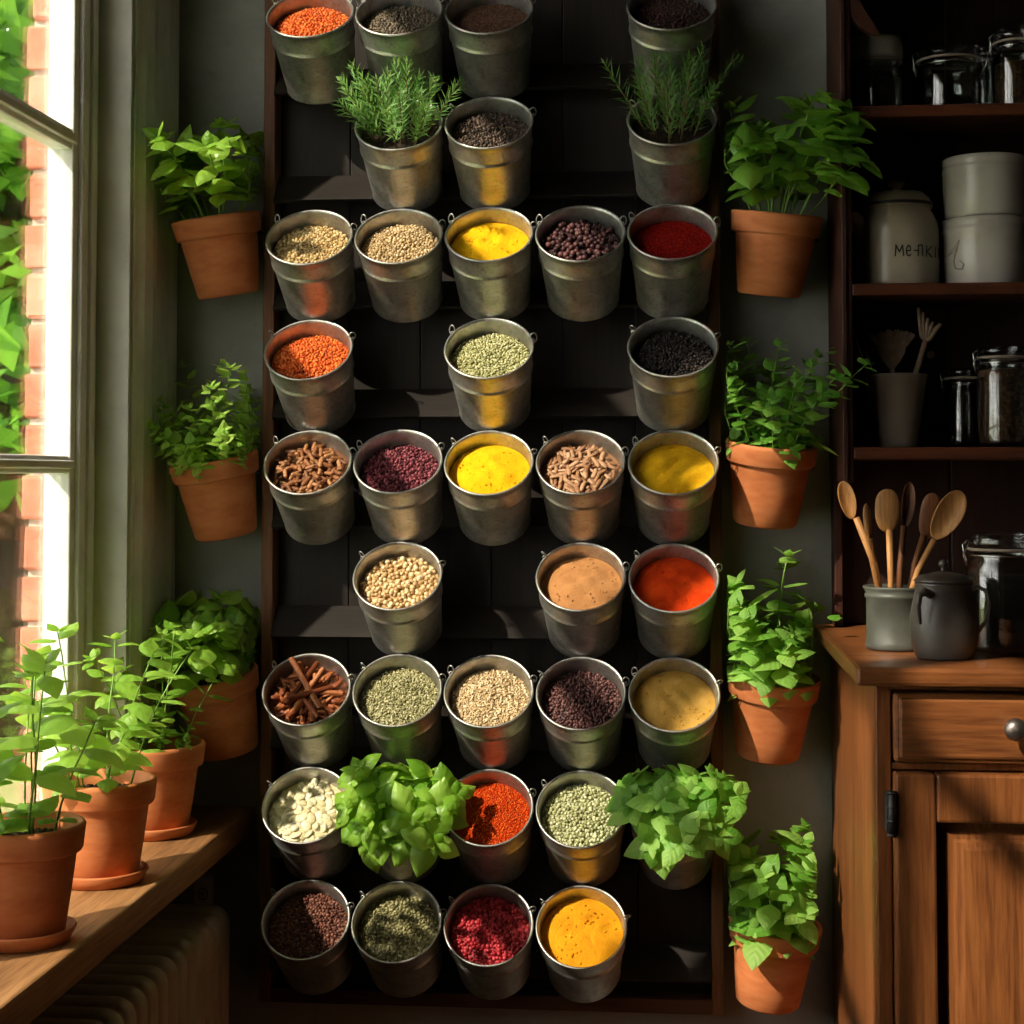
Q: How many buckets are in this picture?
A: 37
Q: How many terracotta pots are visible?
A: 10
